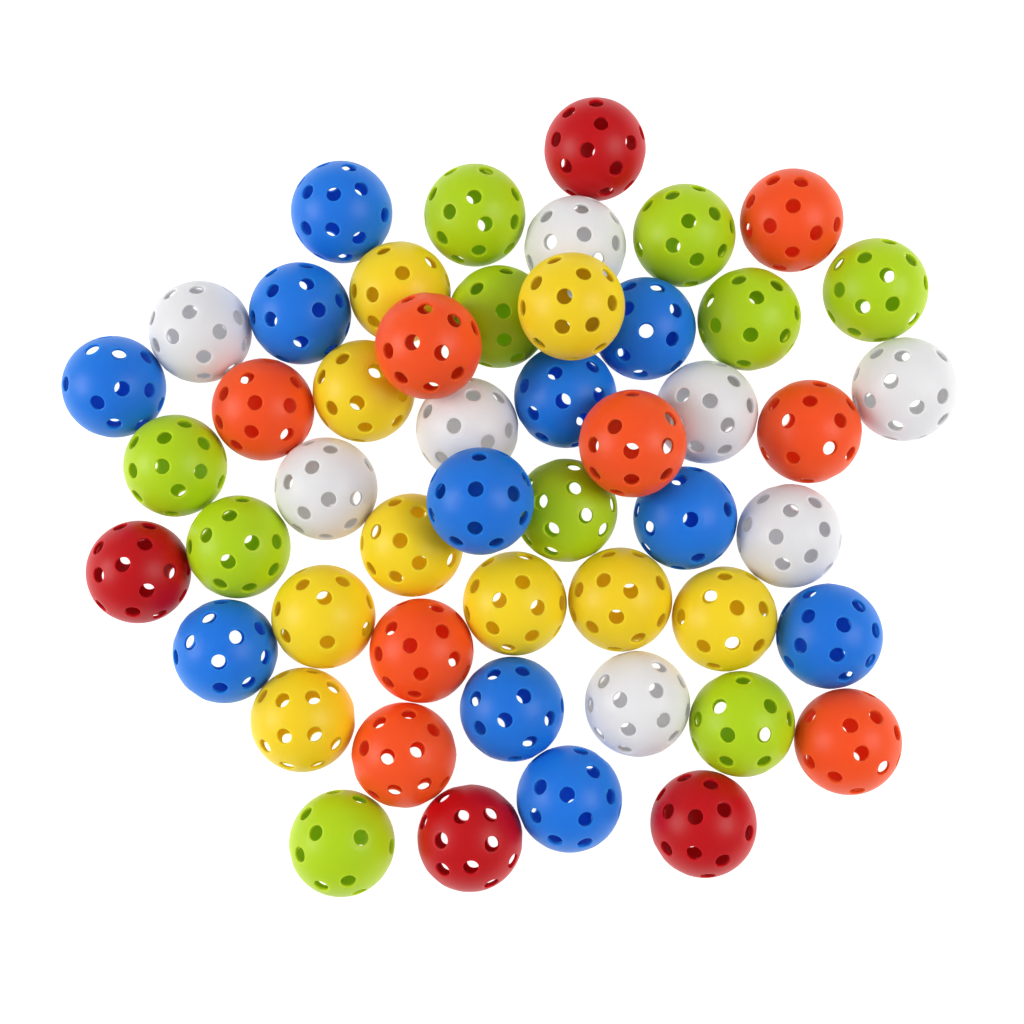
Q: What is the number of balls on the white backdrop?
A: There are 50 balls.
